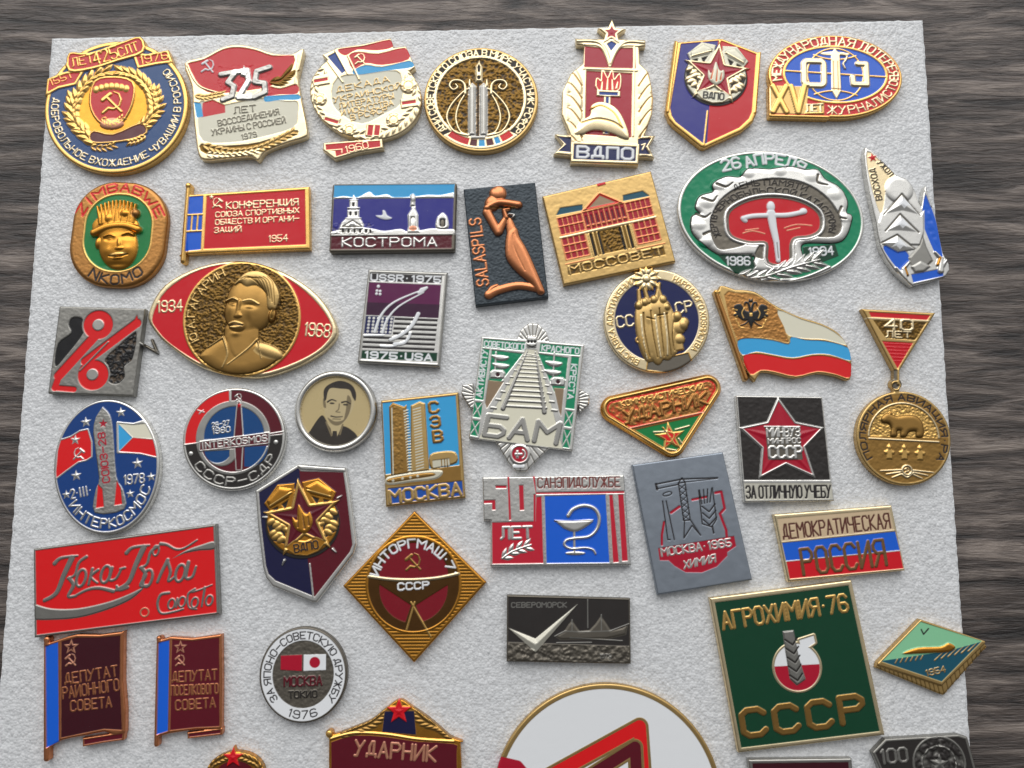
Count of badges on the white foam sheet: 44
